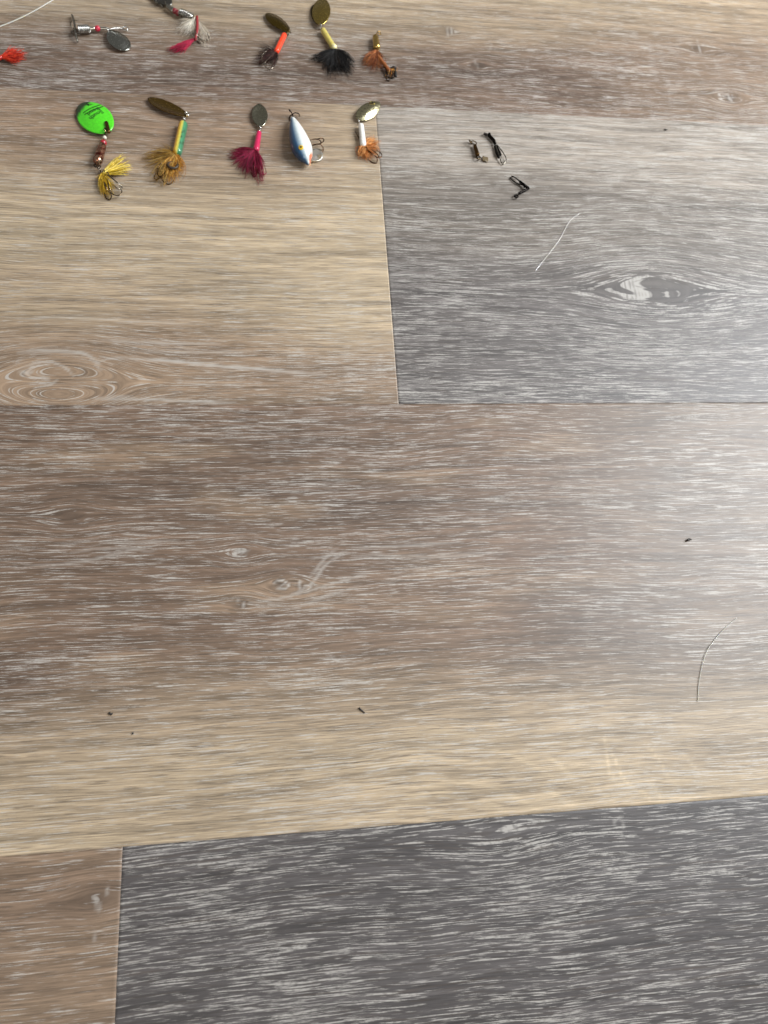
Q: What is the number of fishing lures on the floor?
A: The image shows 11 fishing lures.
